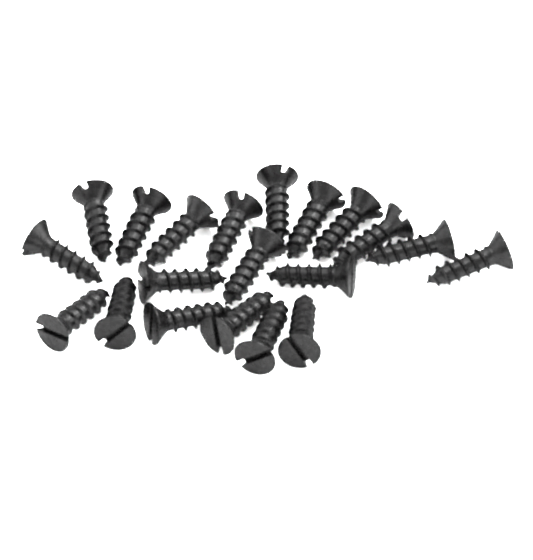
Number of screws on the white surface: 20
